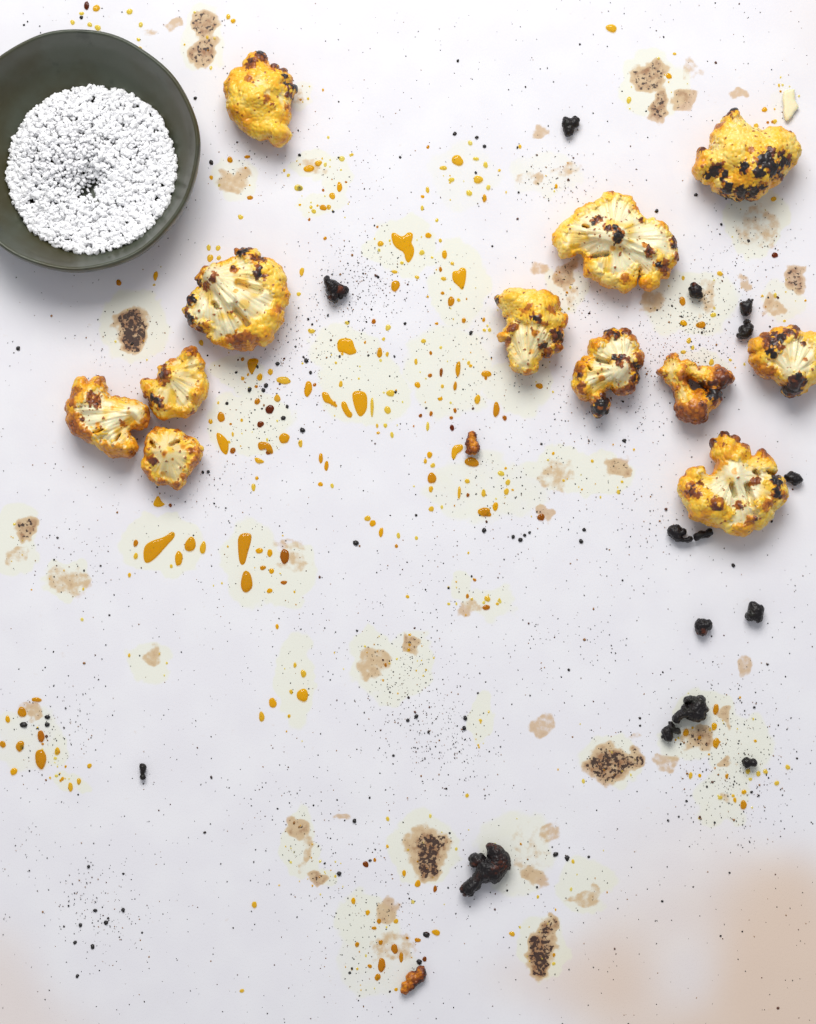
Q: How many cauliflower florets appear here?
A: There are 12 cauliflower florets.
